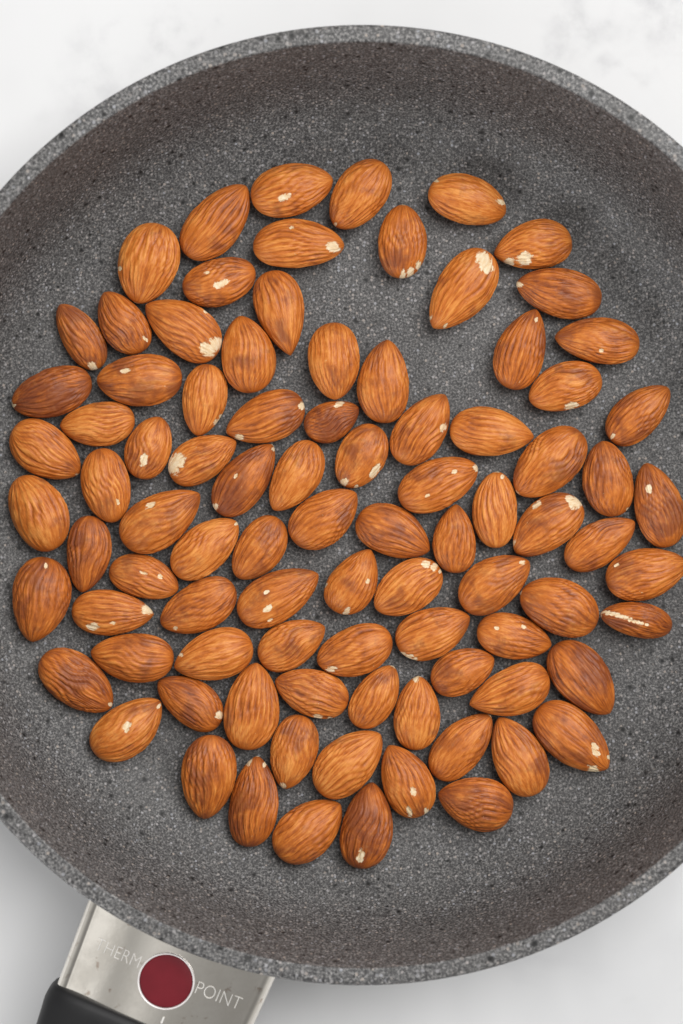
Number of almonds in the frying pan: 90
